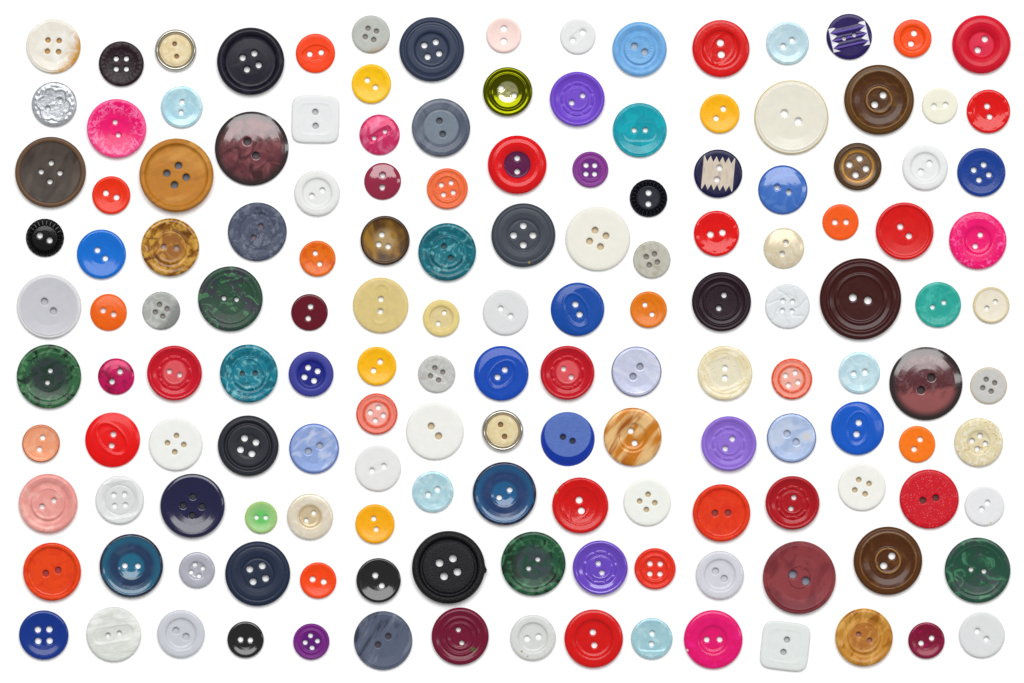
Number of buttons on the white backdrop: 150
